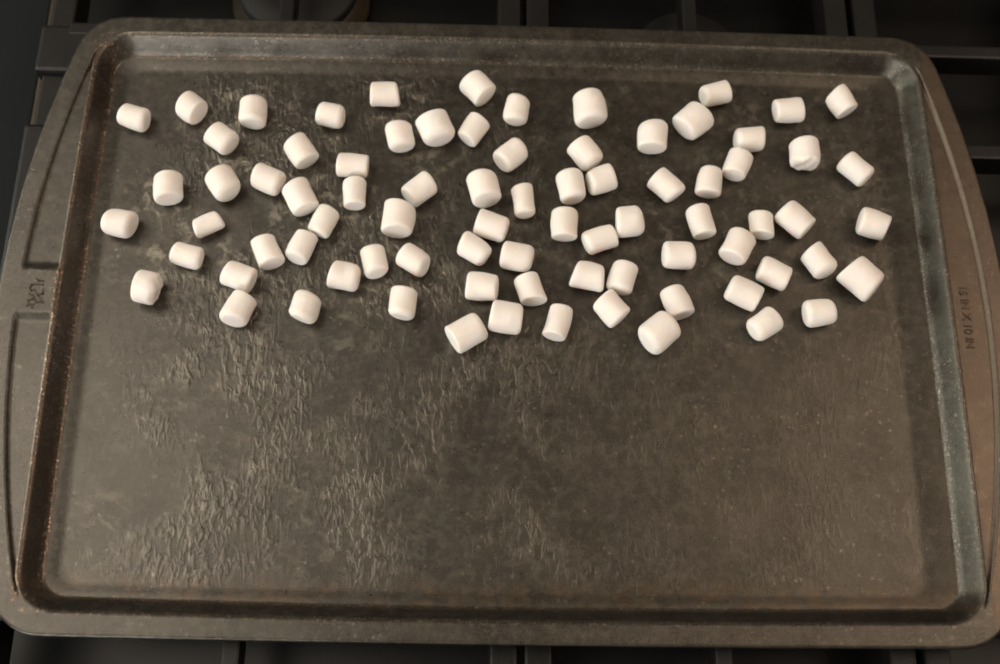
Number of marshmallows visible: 80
